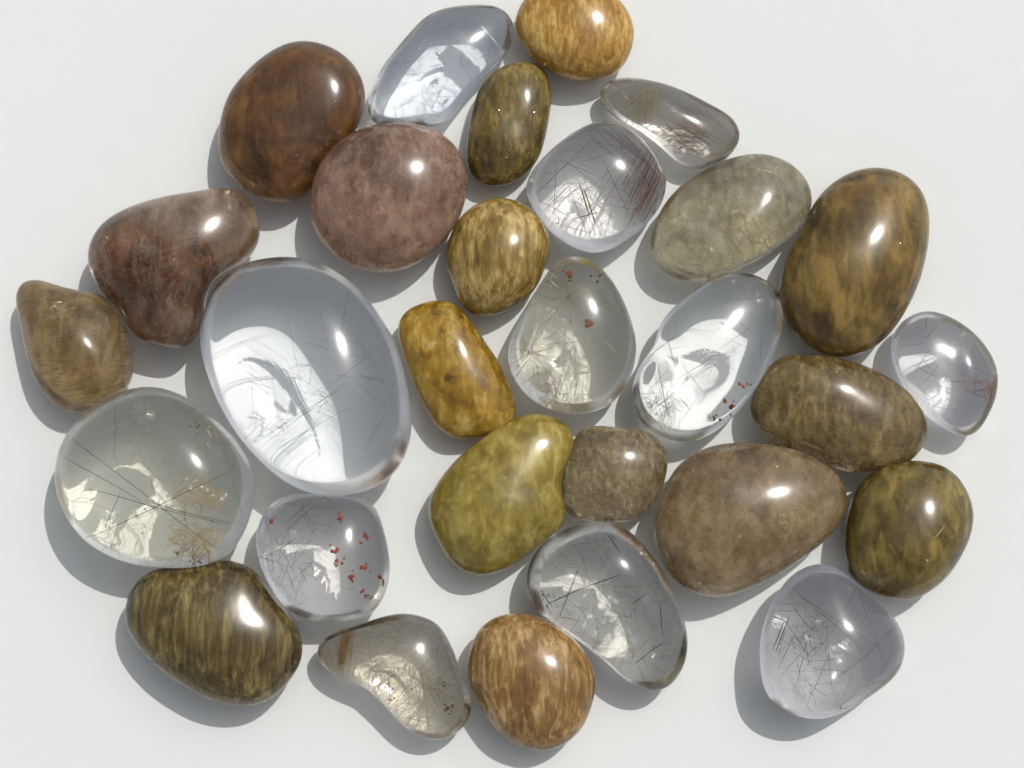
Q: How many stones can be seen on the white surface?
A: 29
